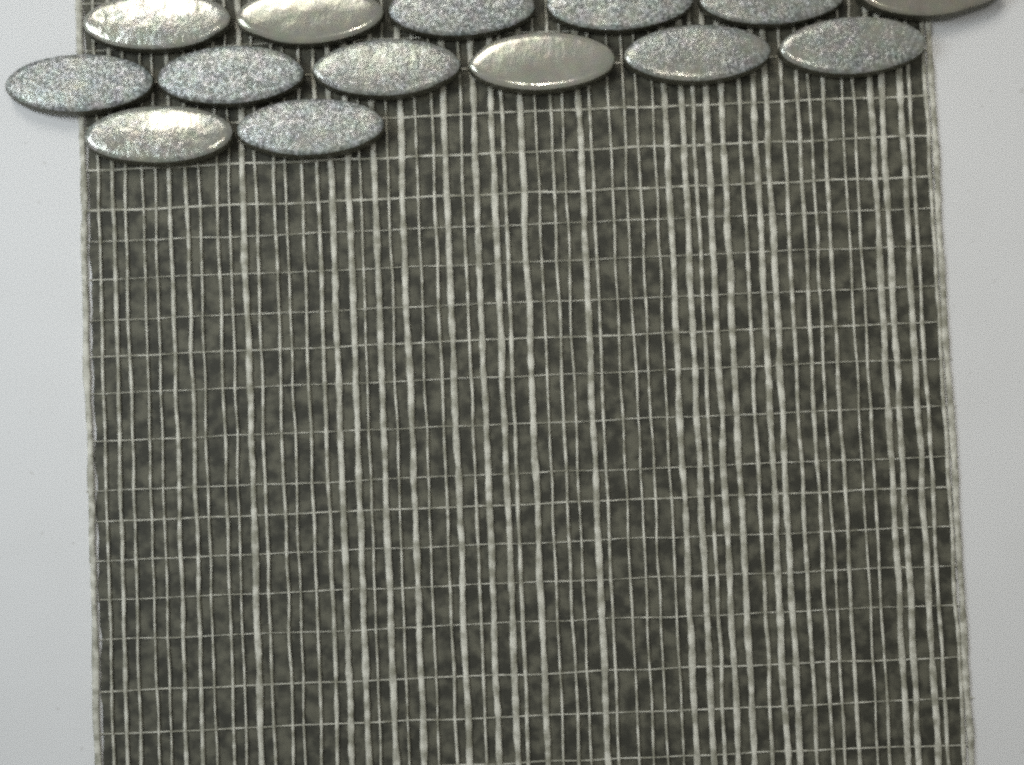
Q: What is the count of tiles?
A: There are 14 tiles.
